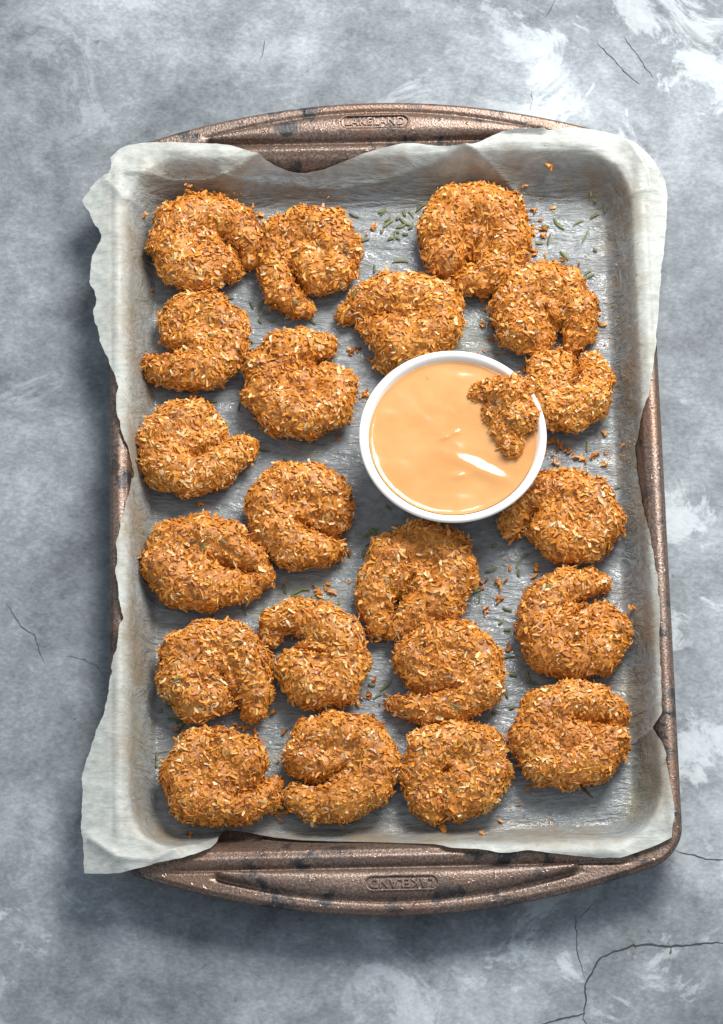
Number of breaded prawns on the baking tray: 22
